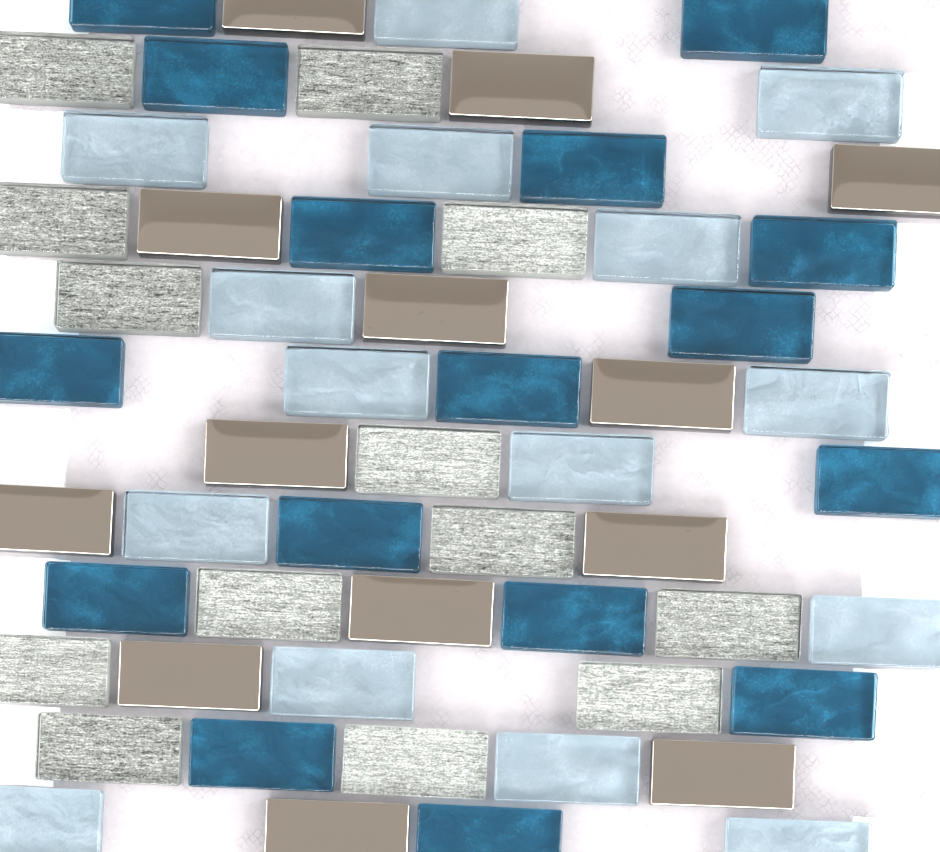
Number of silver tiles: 13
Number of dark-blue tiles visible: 16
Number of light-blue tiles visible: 15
